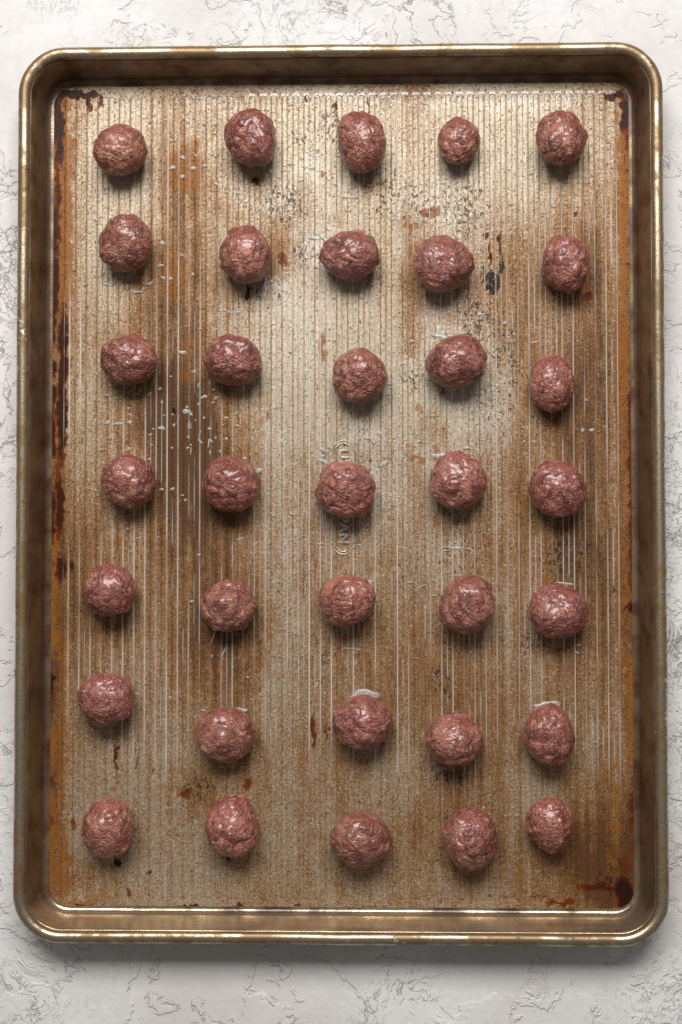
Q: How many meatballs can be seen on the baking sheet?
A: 35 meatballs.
